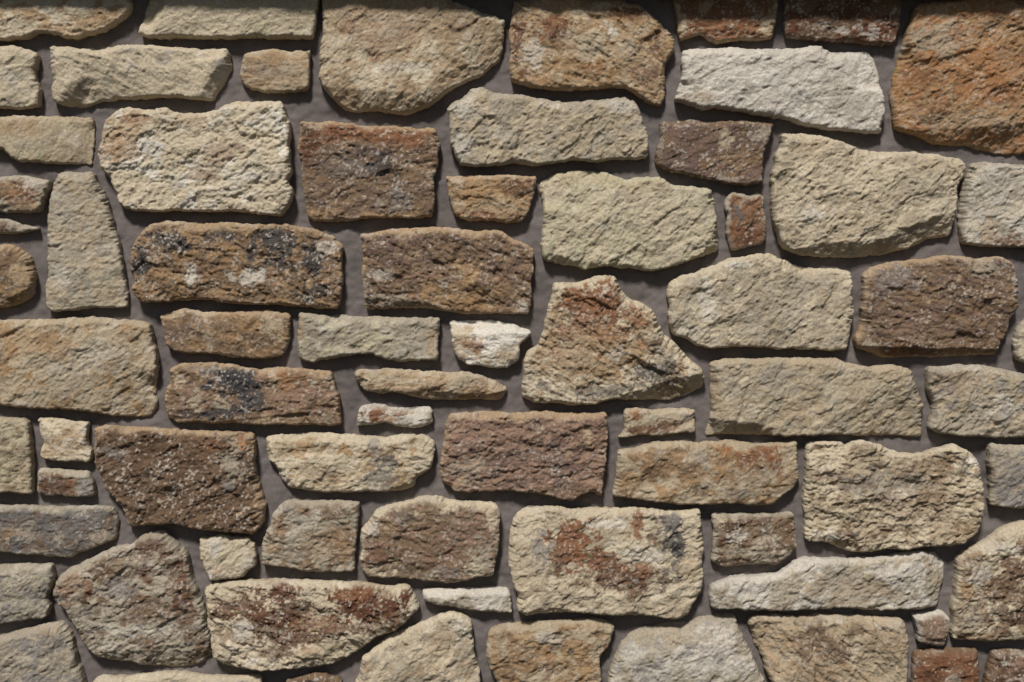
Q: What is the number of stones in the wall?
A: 72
